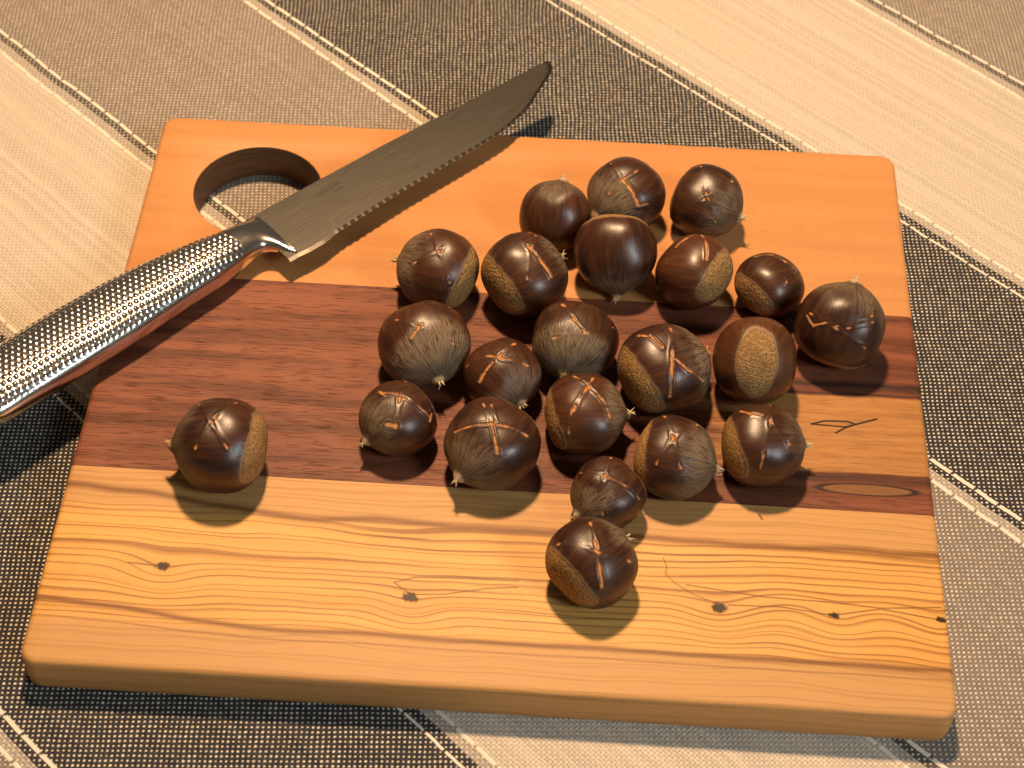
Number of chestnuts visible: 22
